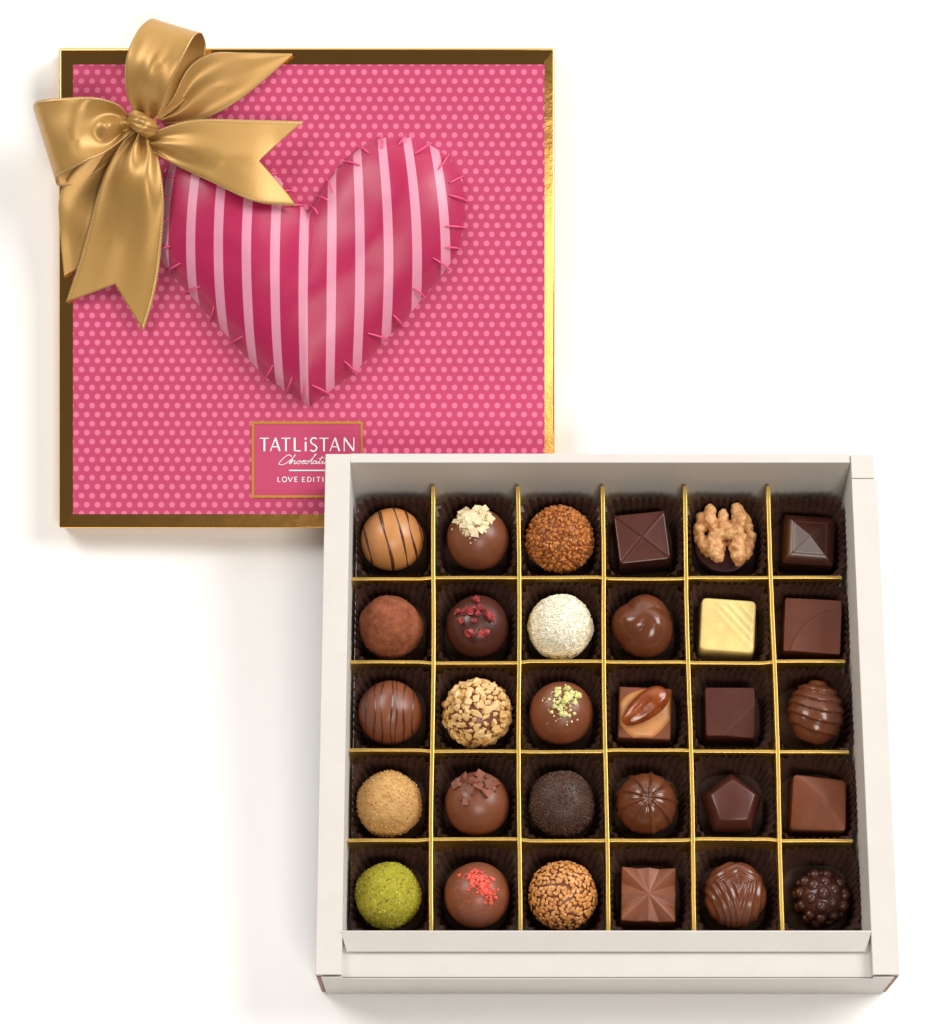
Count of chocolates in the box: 30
